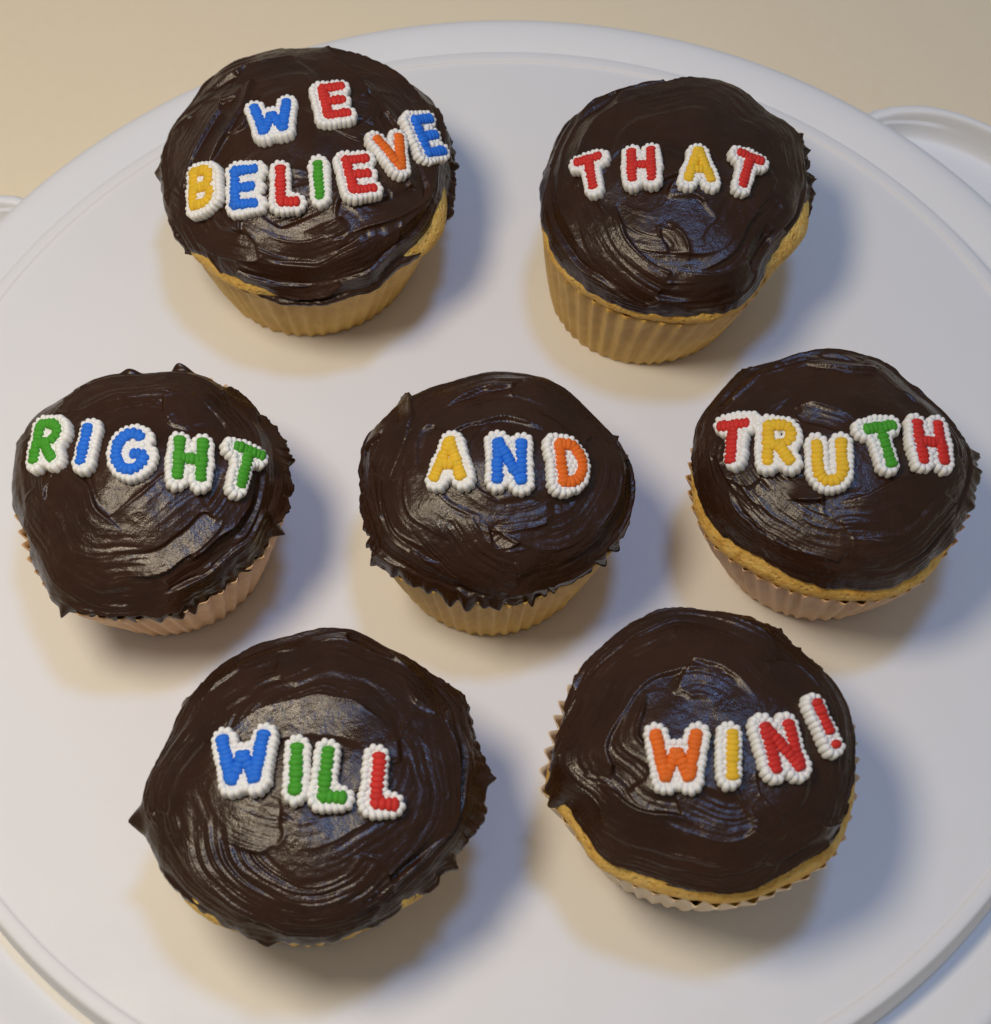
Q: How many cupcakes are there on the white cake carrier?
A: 7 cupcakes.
